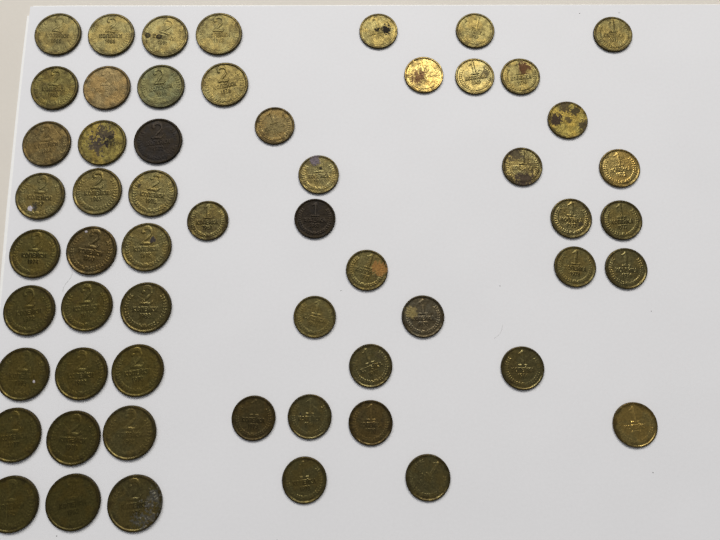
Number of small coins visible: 28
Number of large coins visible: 29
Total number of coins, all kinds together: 57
